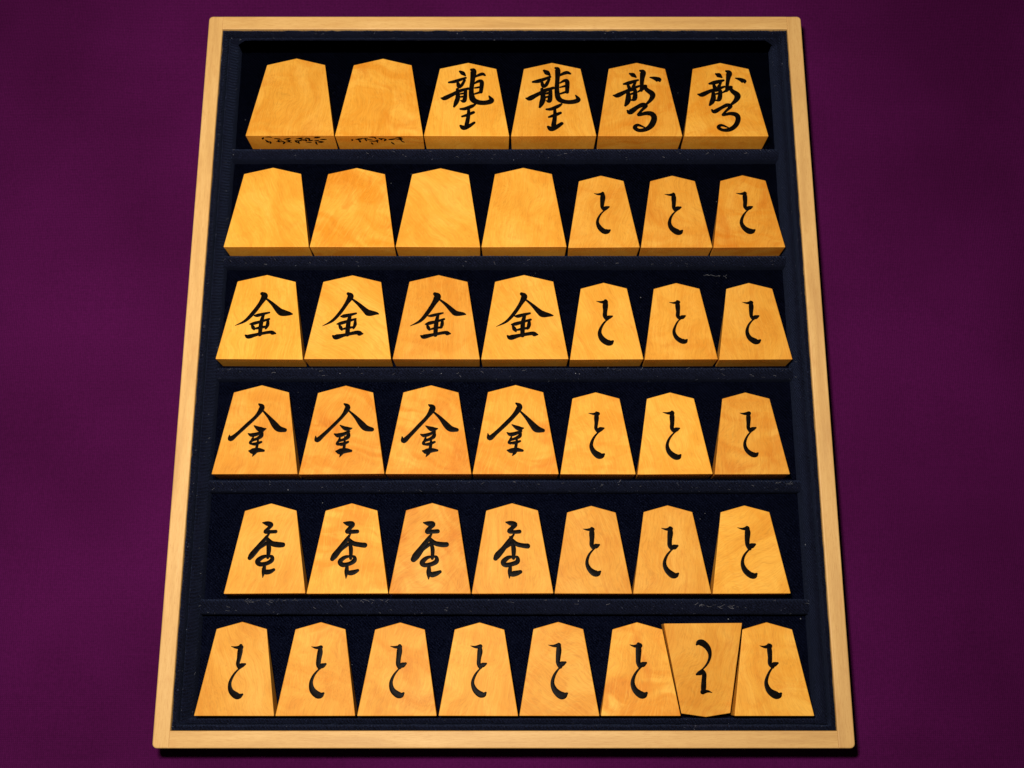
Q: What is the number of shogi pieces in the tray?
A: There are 42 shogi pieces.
